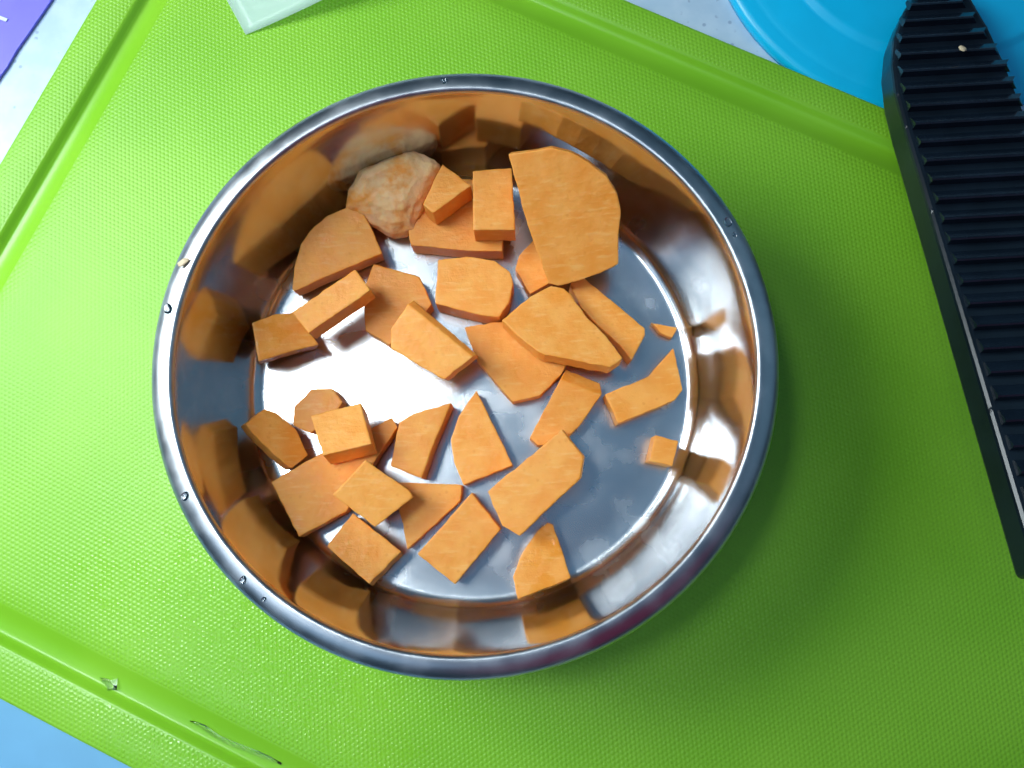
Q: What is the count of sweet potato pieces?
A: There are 31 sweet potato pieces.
